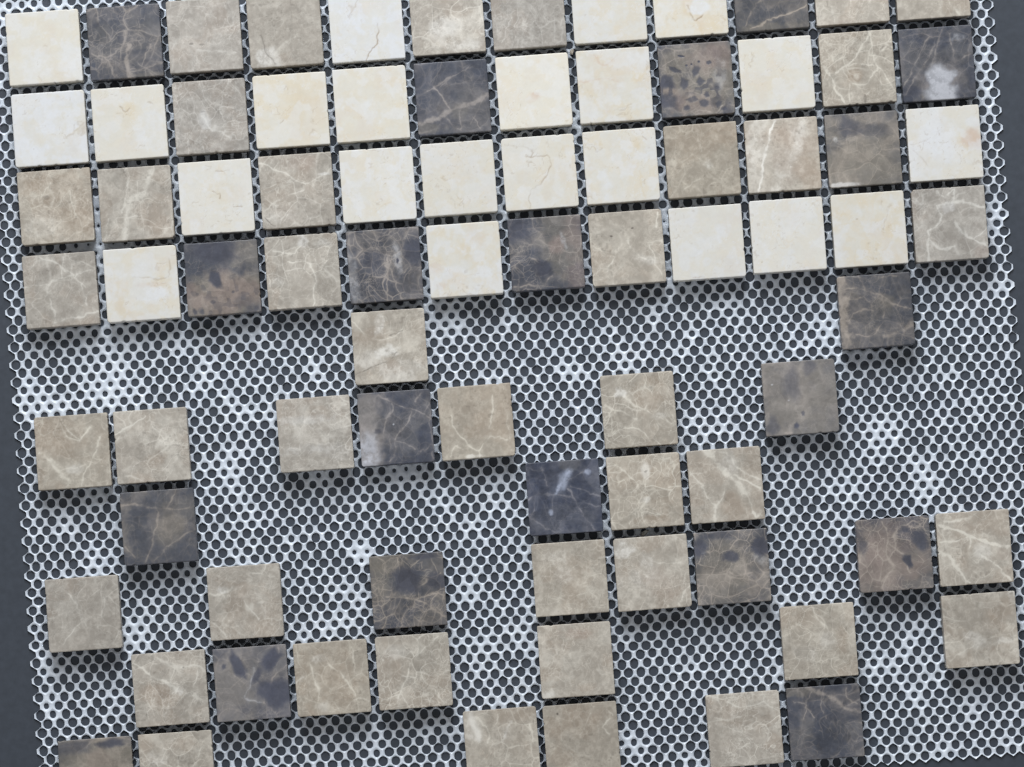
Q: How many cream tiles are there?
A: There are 22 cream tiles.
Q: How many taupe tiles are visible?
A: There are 40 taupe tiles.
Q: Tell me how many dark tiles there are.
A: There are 20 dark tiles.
